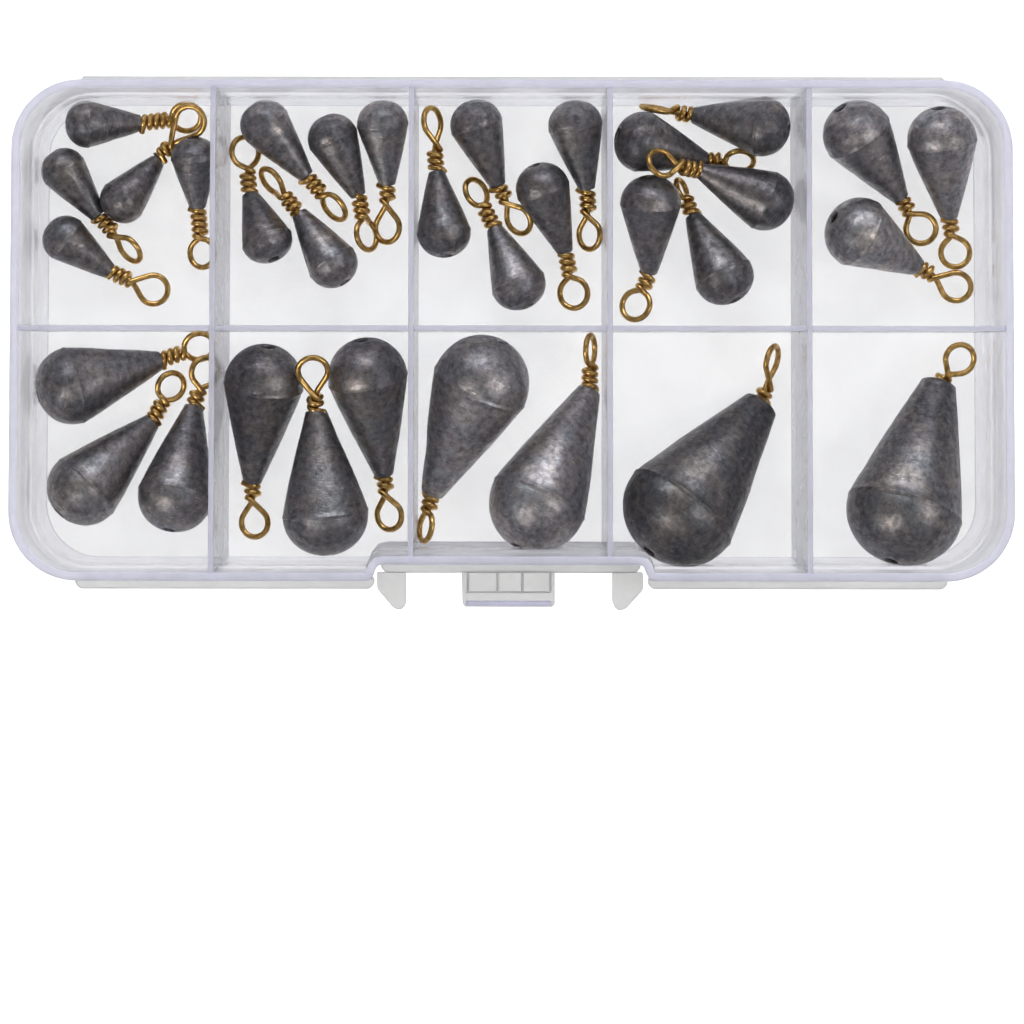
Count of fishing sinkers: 33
